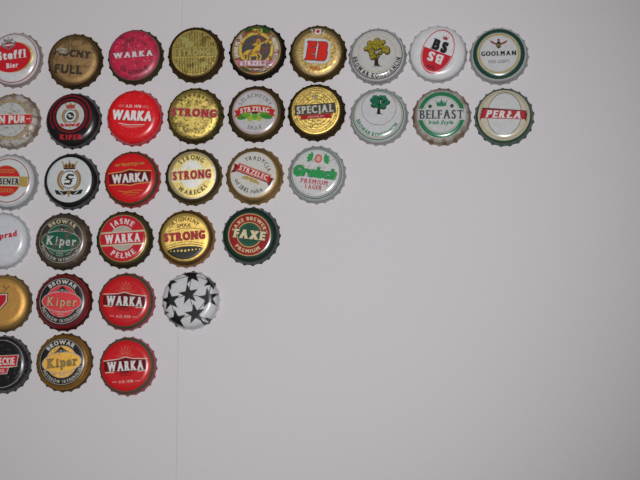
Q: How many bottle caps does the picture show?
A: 36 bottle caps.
